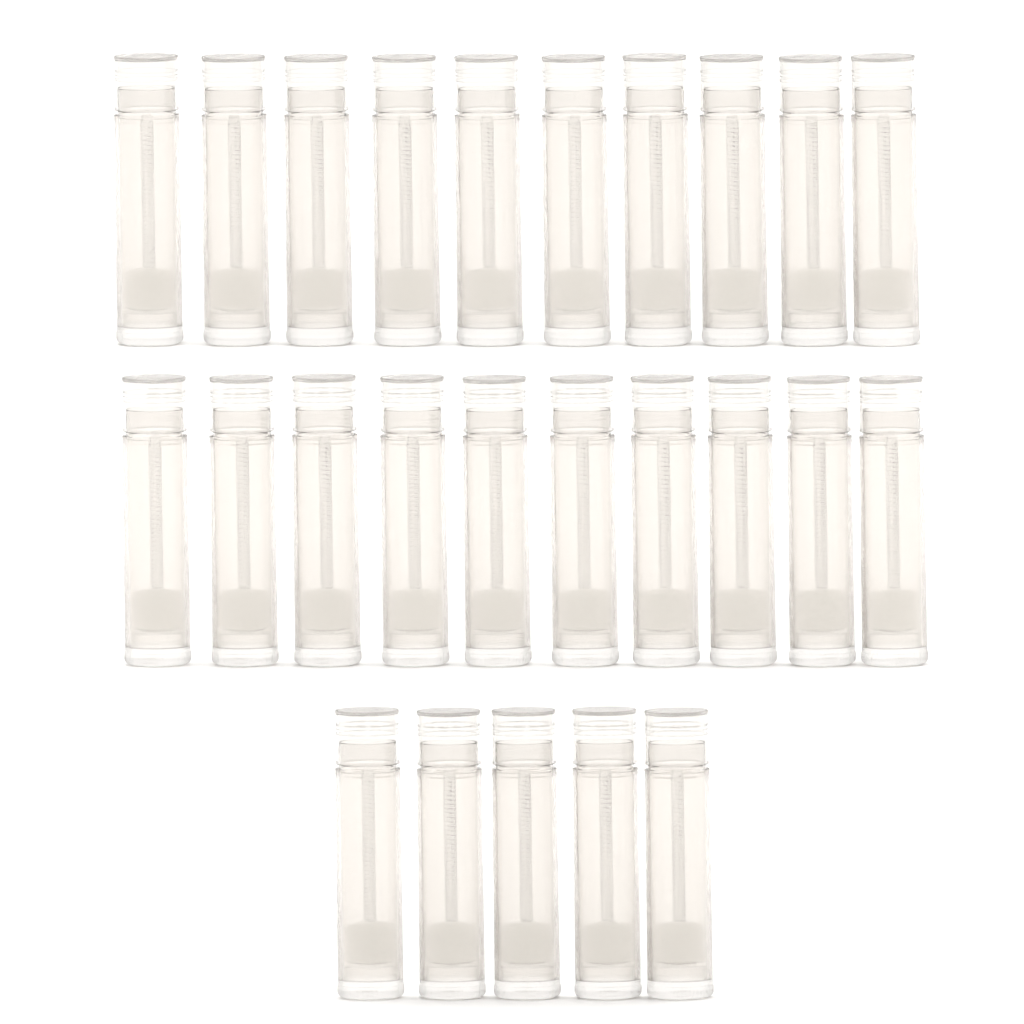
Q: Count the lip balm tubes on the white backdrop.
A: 25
